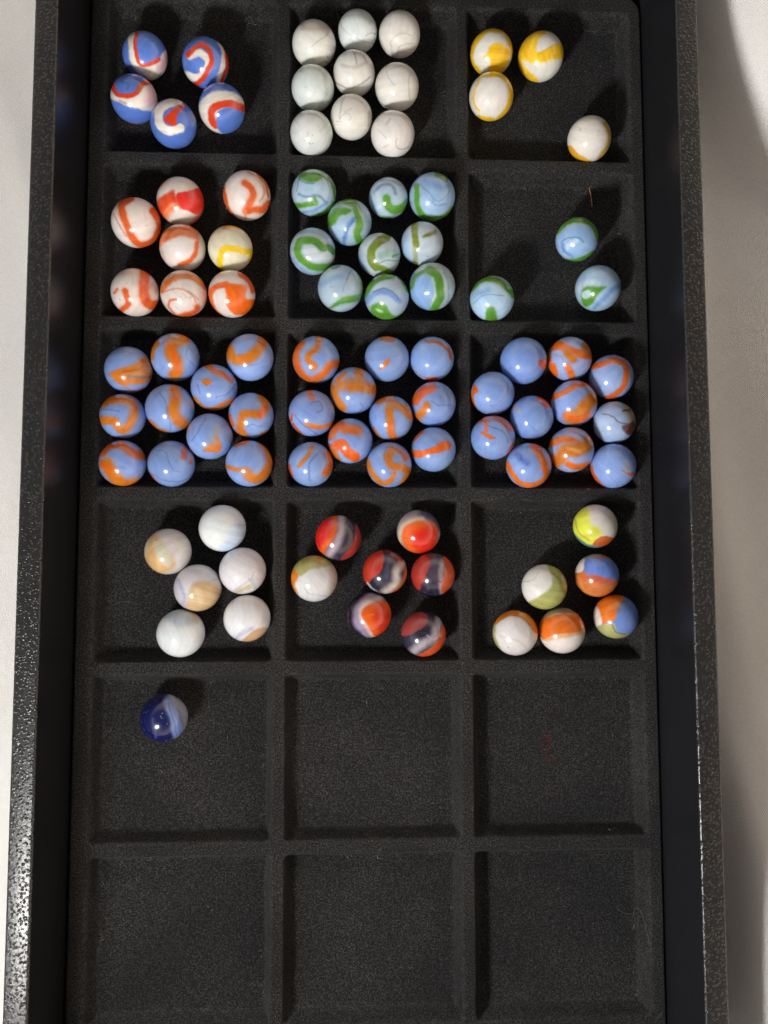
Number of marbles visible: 92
